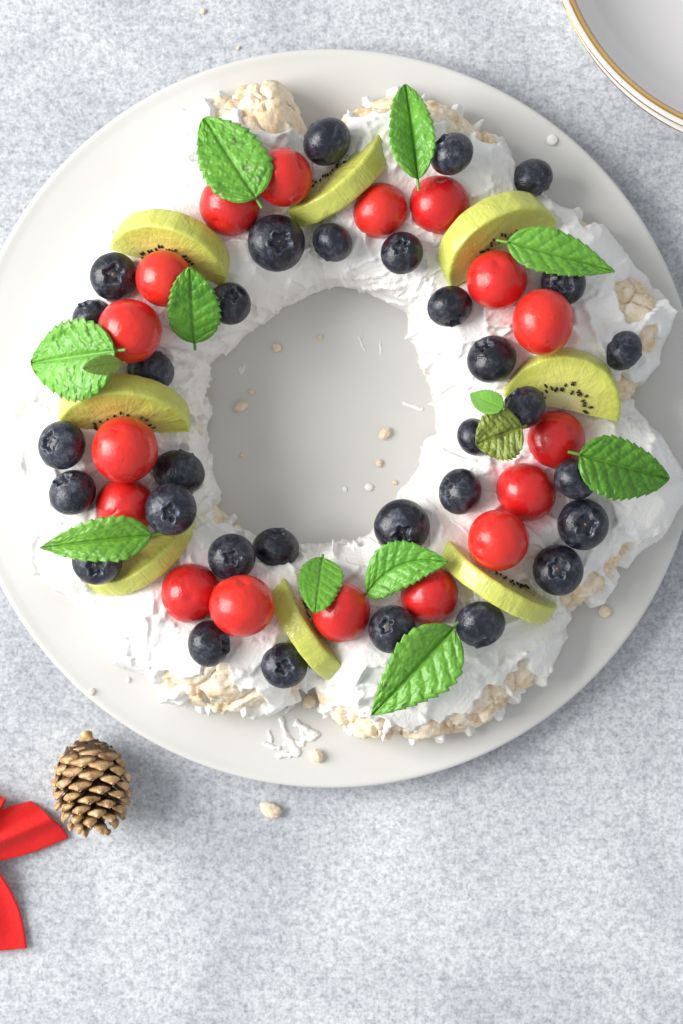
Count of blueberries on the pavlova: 32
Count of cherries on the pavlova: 17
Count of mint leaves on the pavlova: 13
